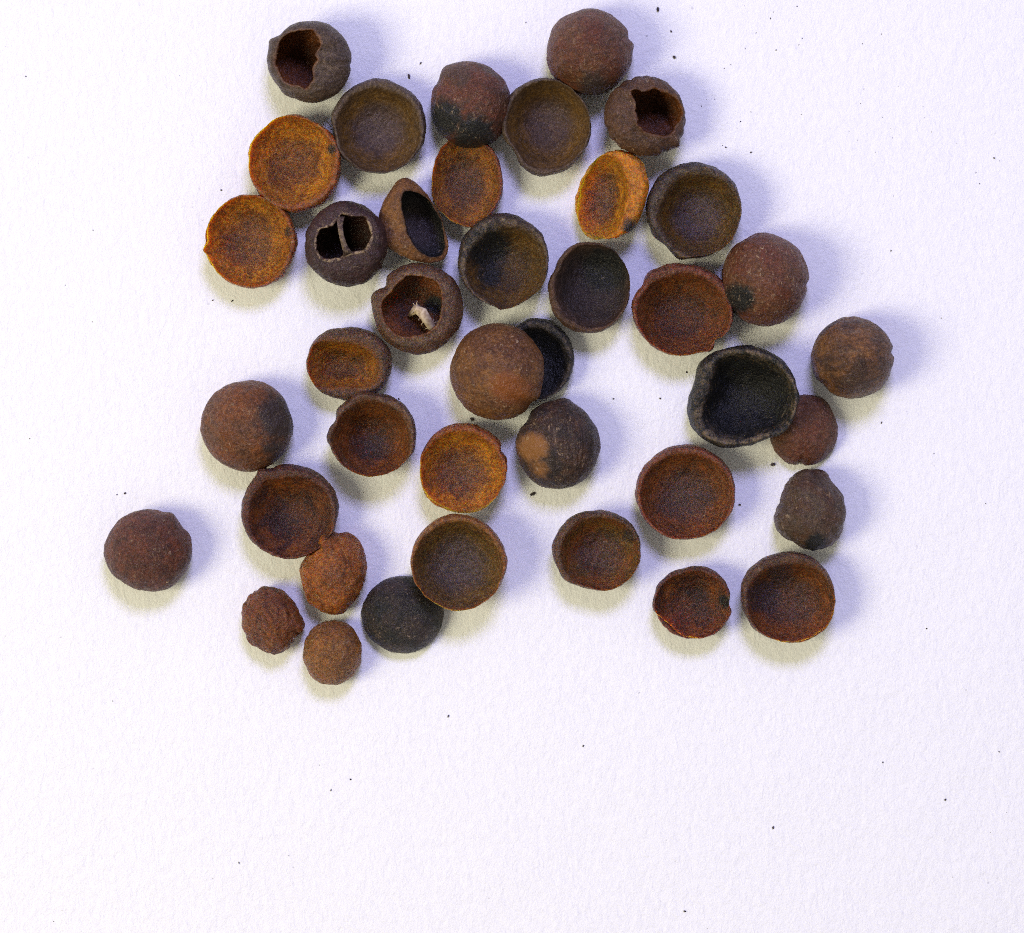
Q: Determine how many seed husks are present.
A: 40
